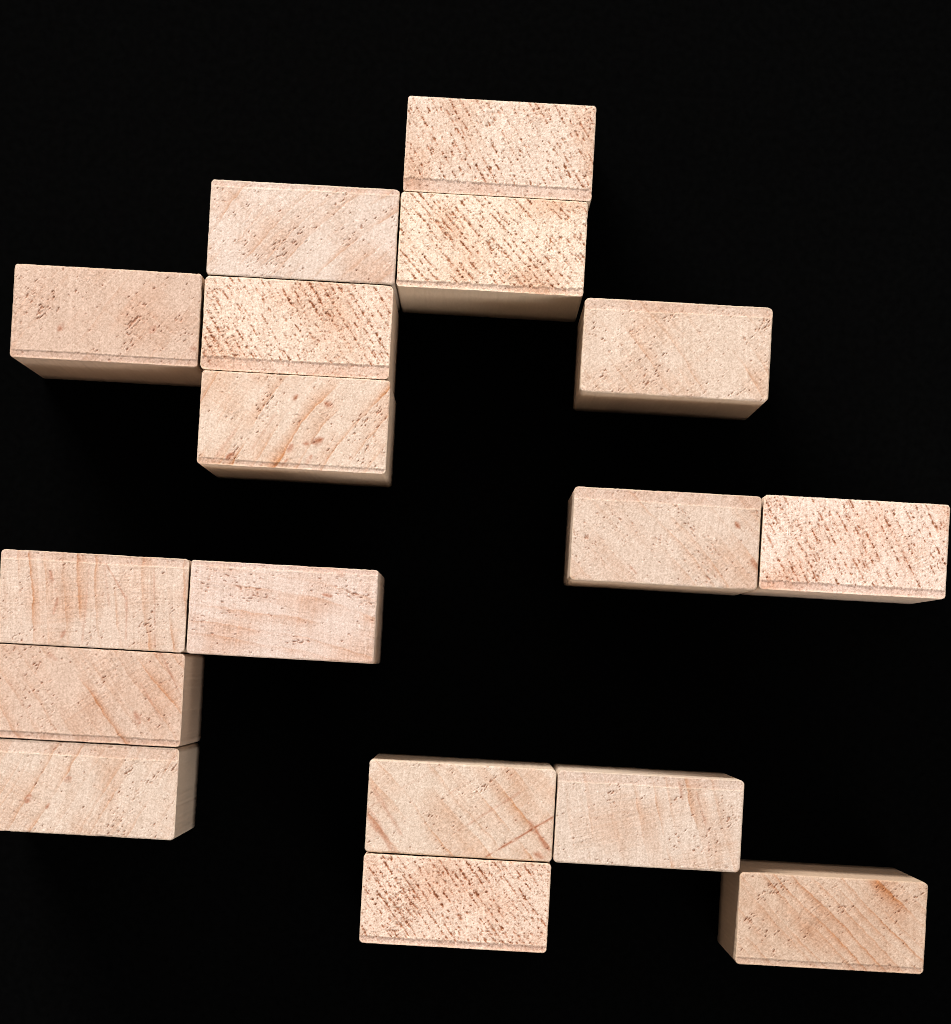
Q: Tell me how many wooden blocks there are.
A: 17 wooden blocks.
